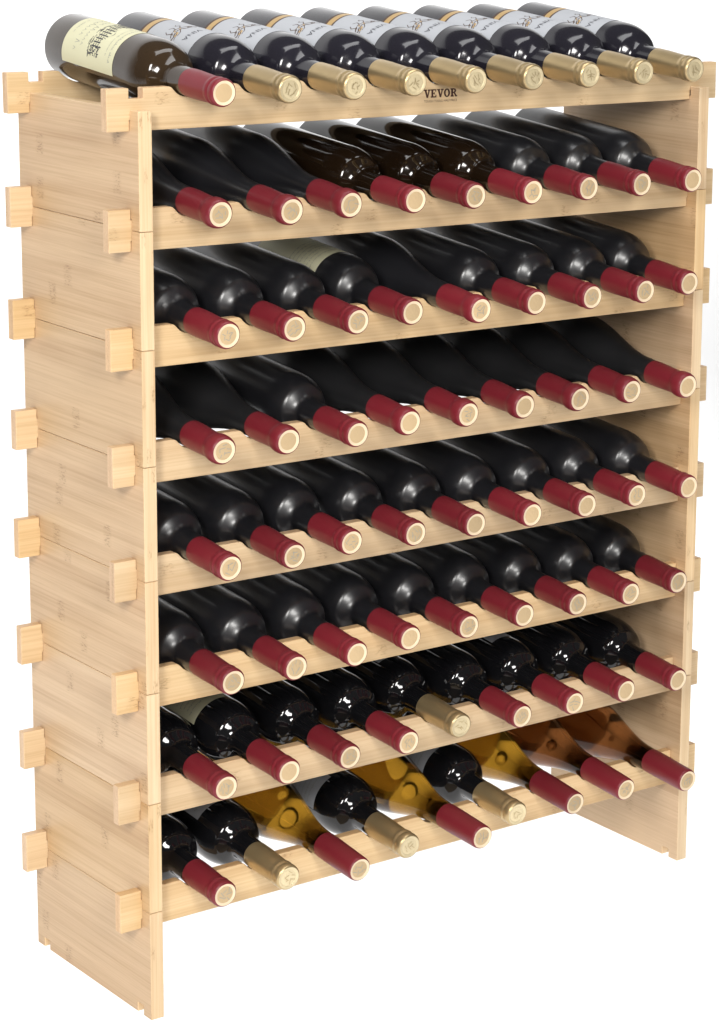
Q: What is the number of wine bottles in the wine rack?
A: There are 72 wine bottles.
